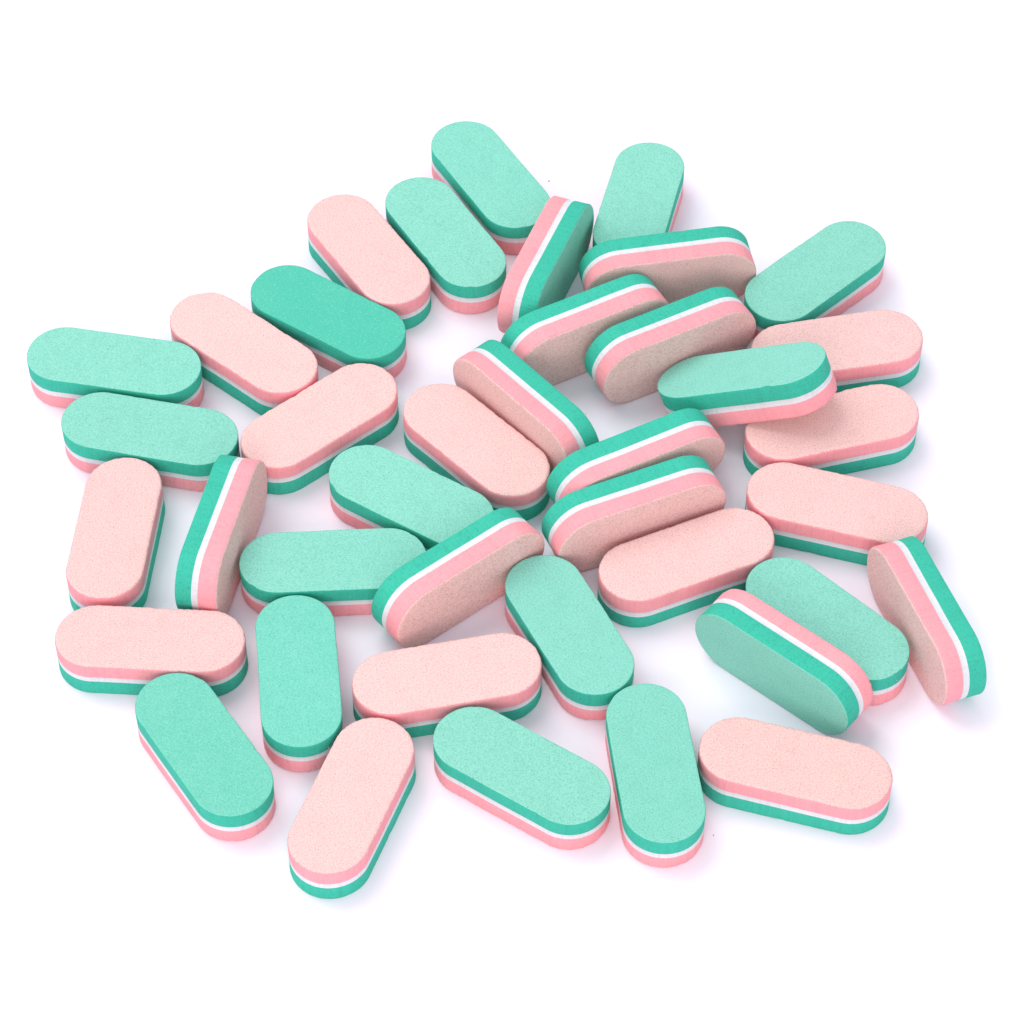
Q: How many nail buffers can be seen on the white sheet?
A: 40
